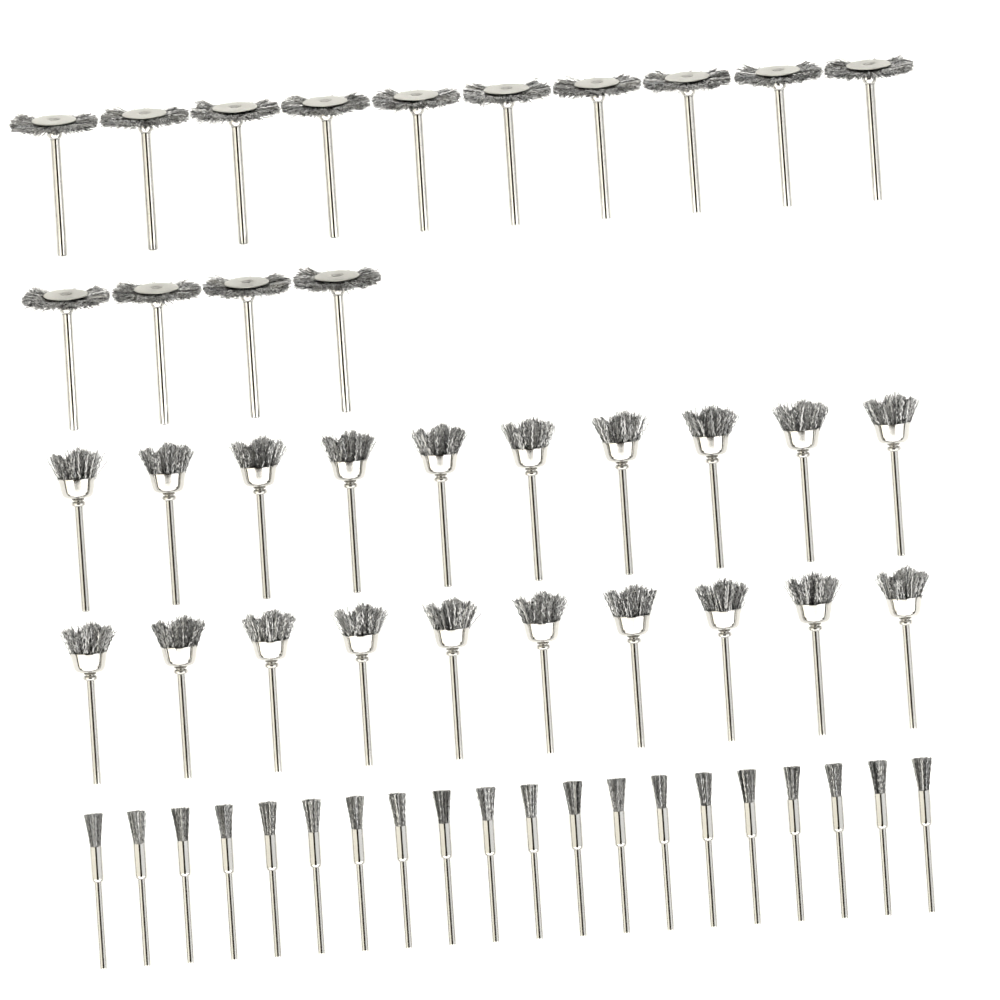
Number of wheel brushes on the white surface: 14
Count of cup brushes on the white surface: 20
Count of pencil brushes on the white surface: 20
